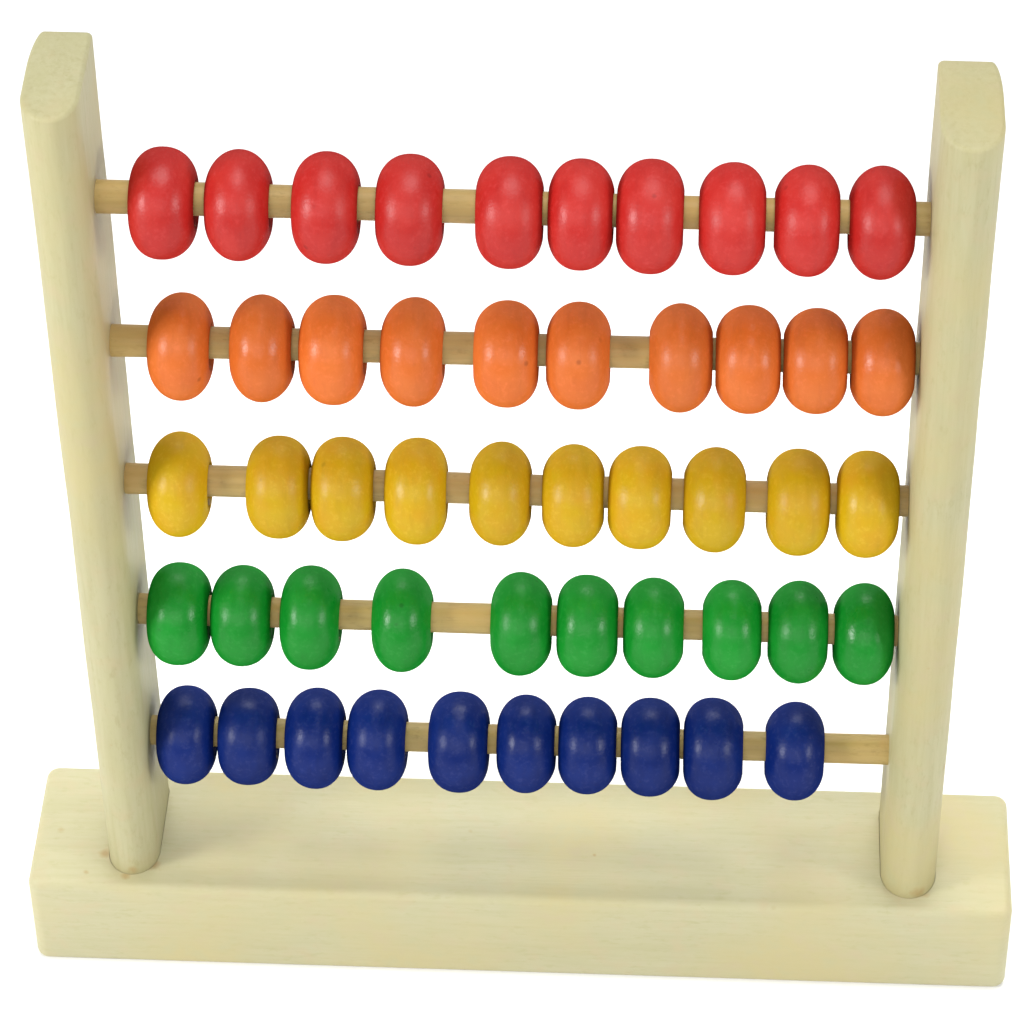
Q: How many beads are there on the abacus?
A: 50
